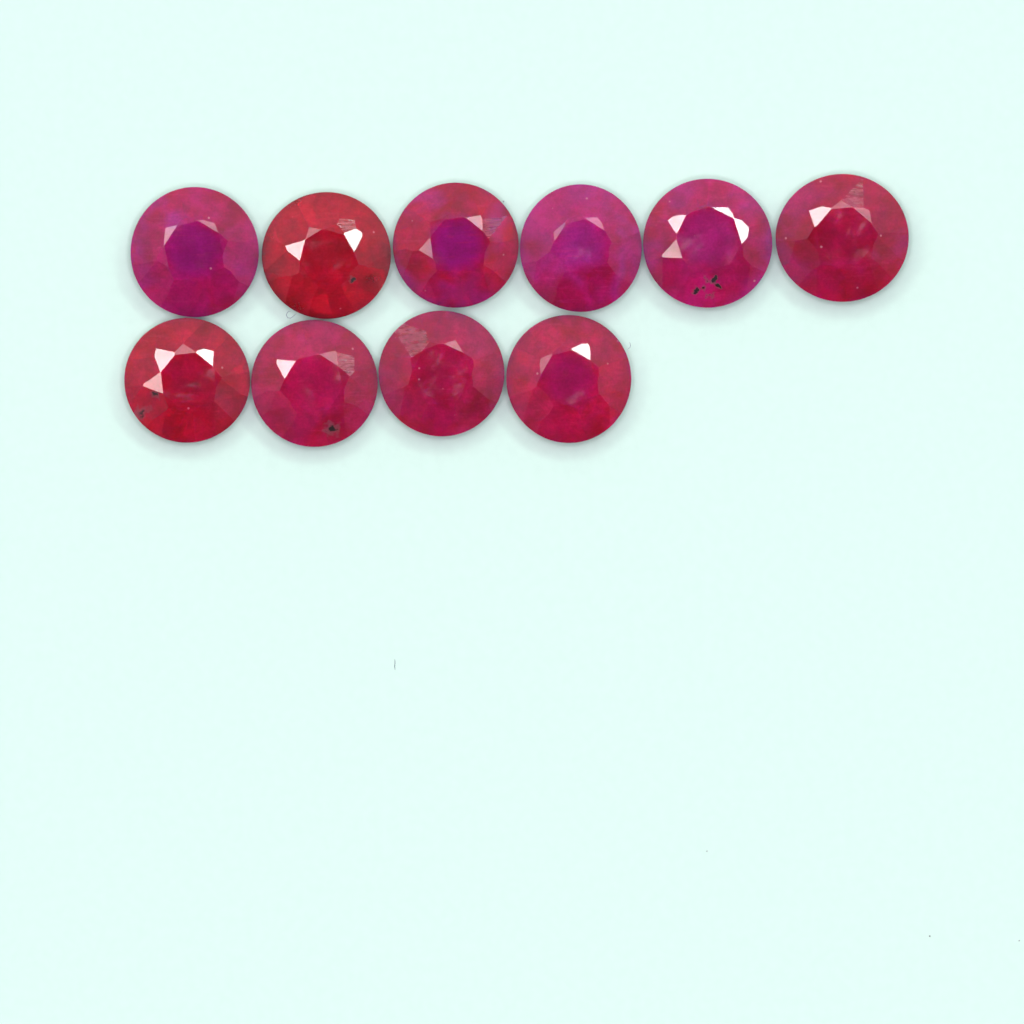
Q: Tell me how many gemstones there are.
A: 10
